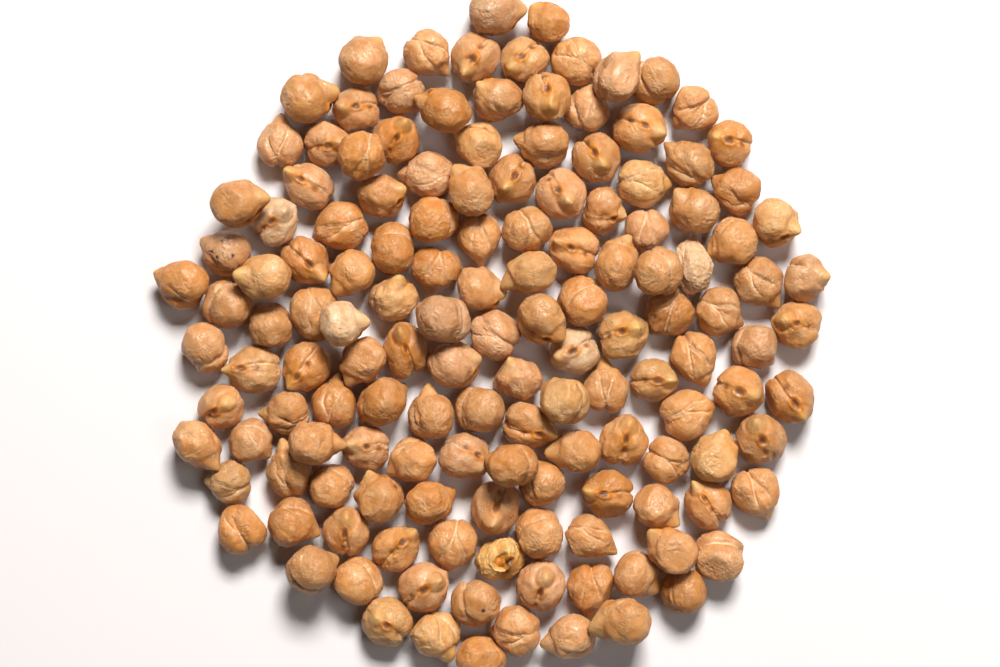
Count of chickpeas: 144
